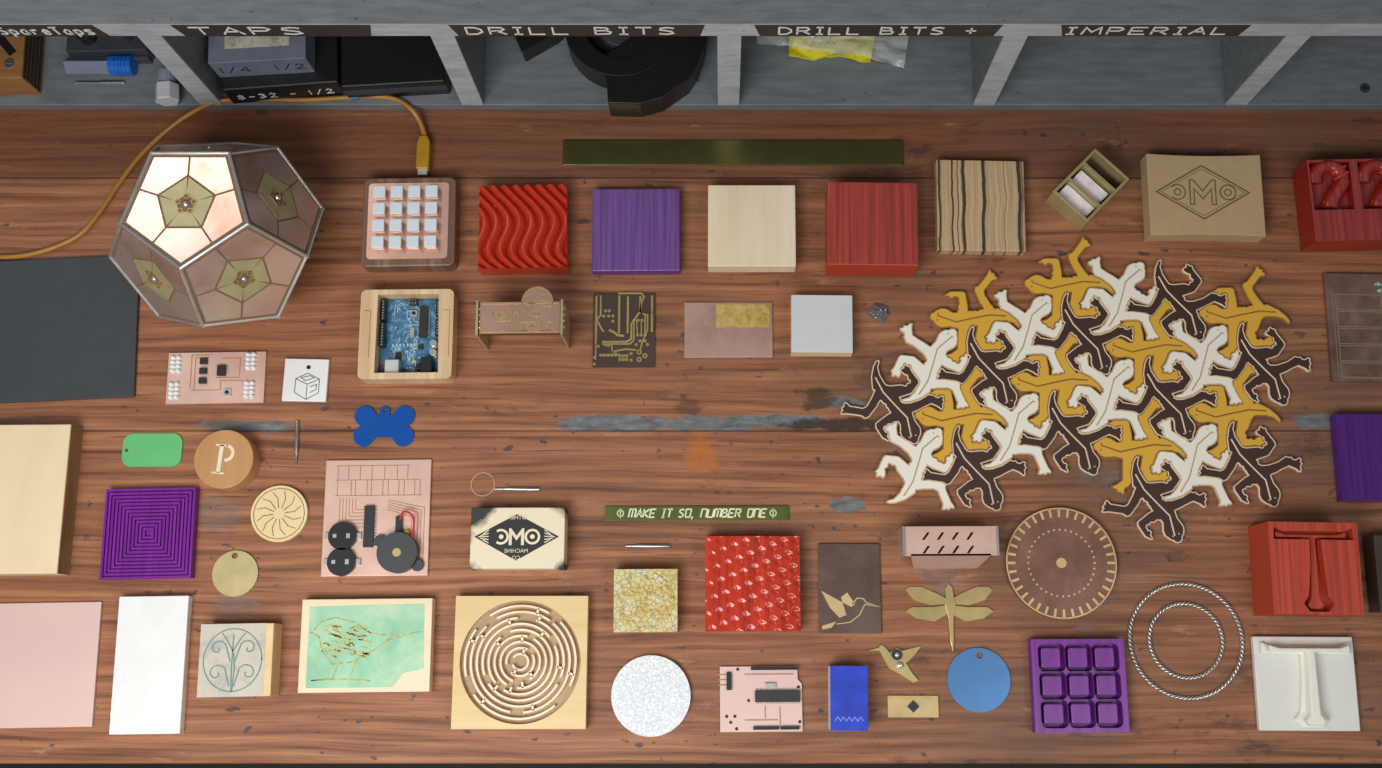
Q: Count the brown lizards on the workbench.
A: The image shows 10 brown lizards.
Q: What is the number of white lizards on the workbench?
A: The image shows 8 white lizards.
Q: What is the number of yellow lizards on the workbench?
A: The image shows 8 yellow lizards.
